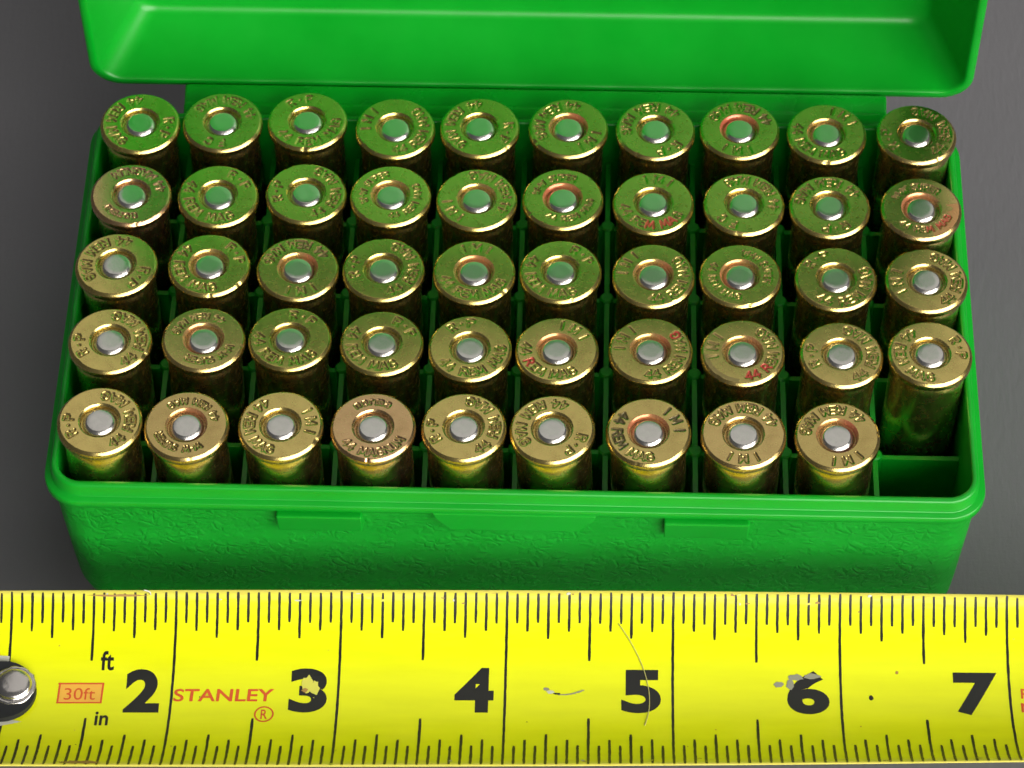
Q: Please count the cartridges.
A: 49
